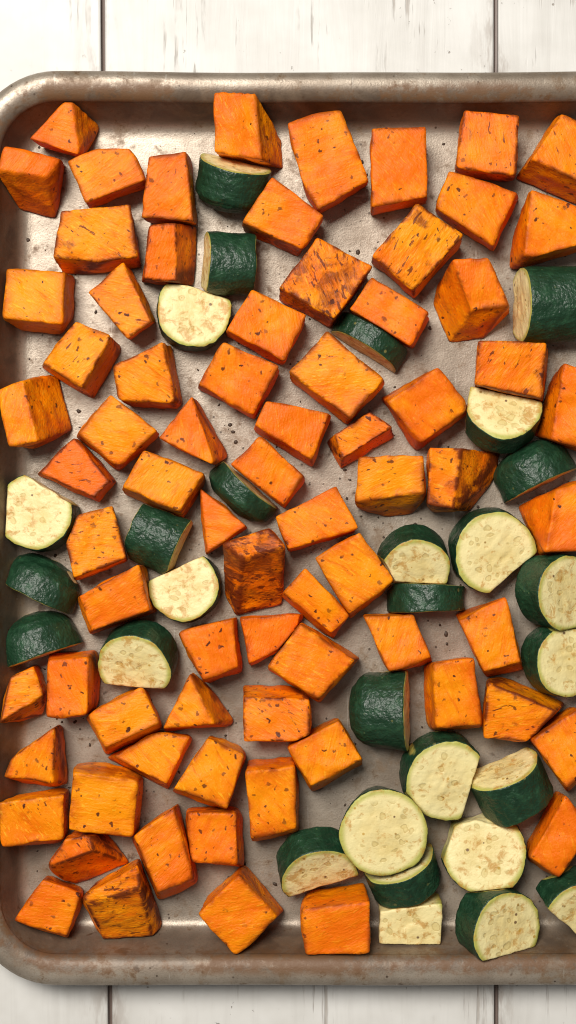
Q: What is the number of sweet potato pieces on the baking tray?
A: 74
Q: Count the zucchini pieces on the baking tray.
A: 29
